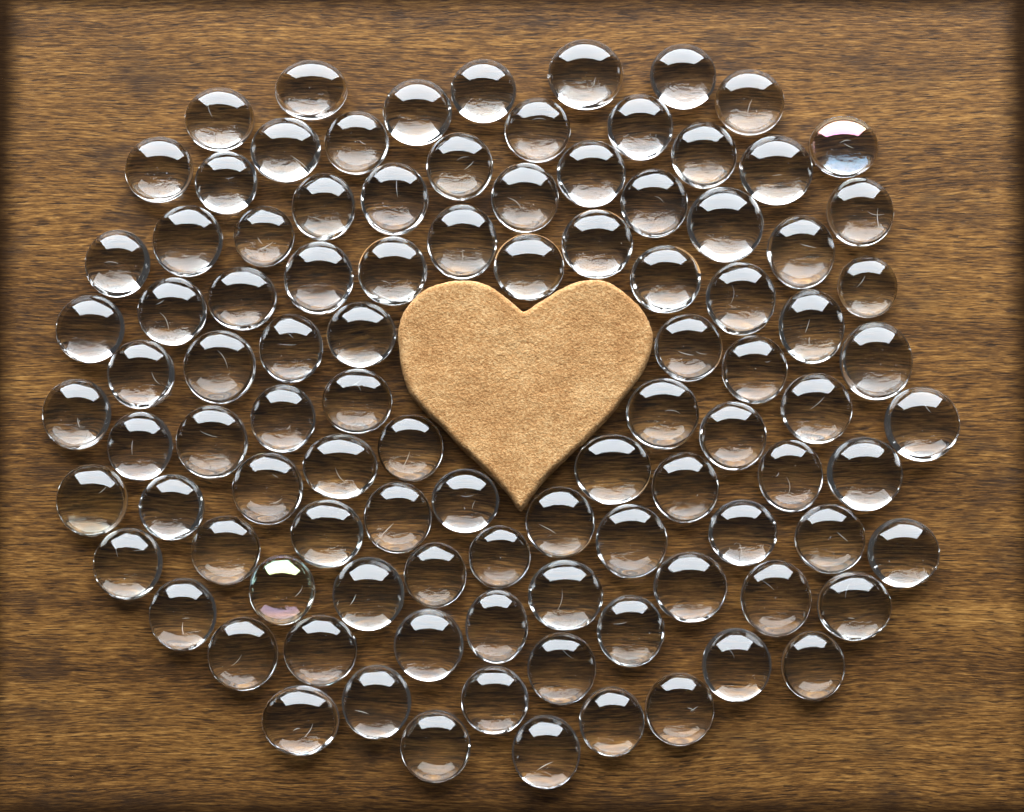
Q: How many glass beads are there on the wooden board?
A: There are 99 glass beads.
